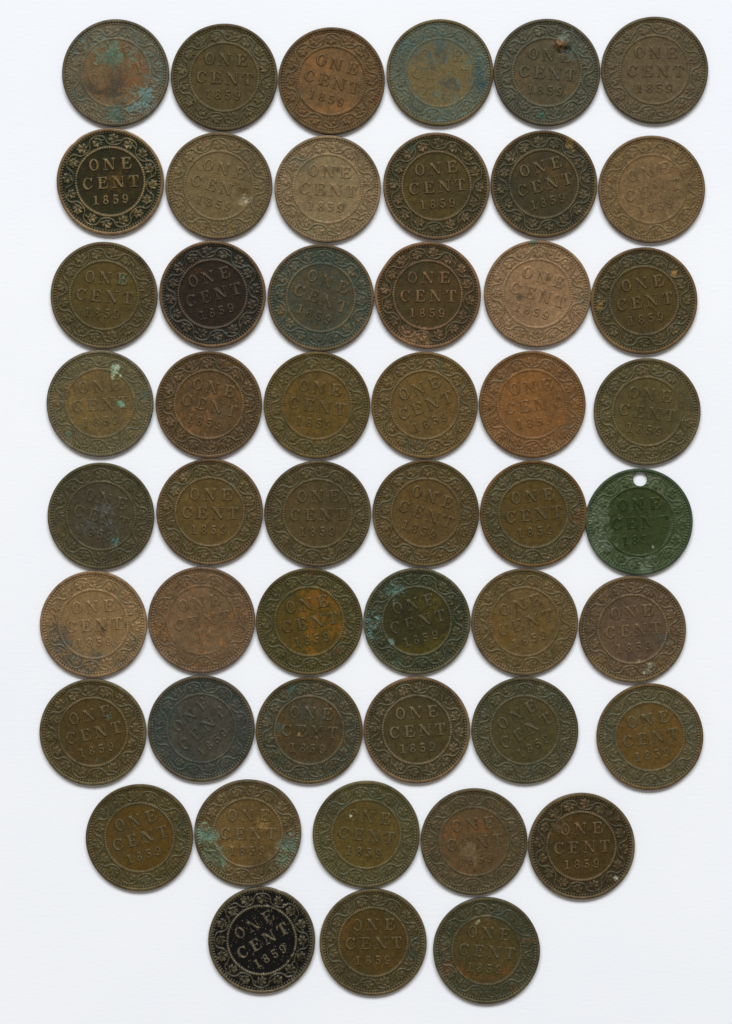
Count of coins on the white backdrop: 50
